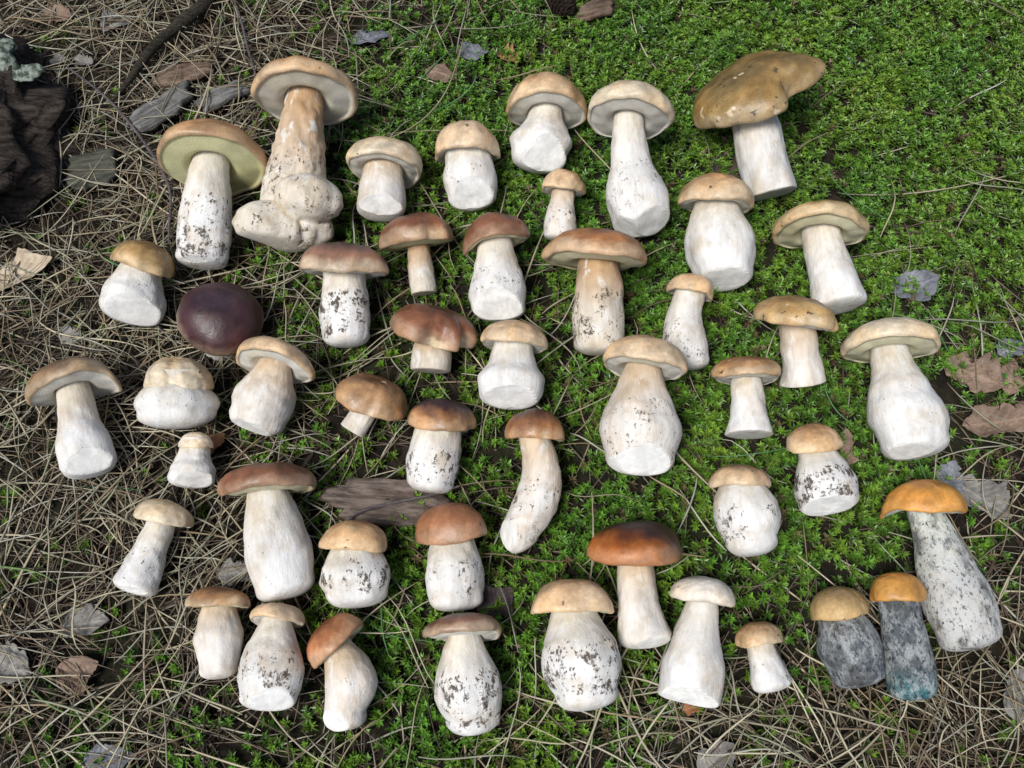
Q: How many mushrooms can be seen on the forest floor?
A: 47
